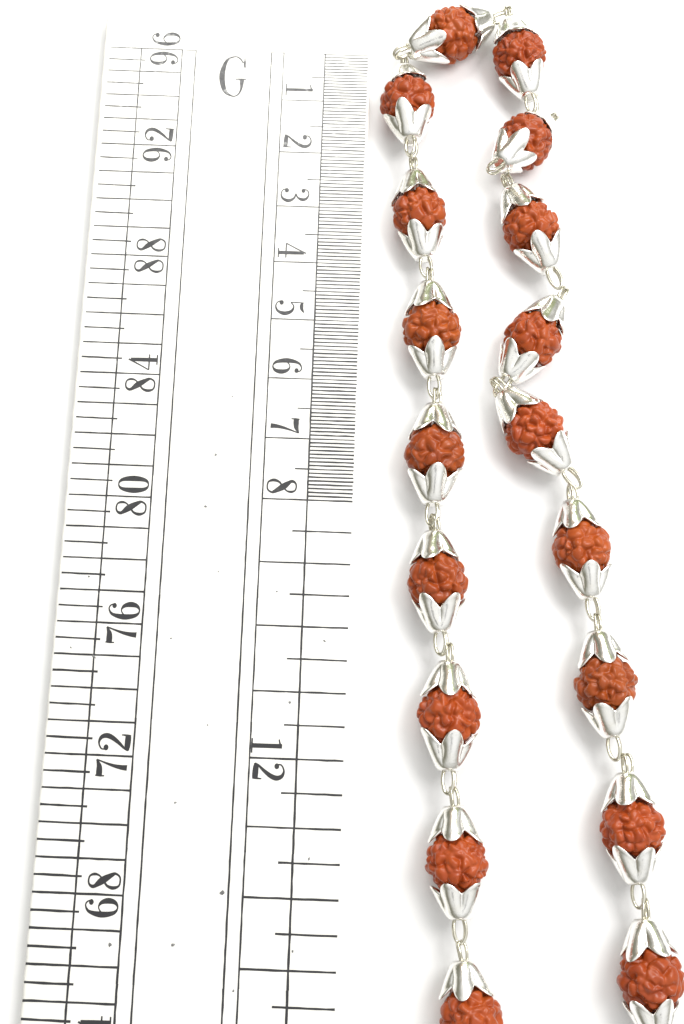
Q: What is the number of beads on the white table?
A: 18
